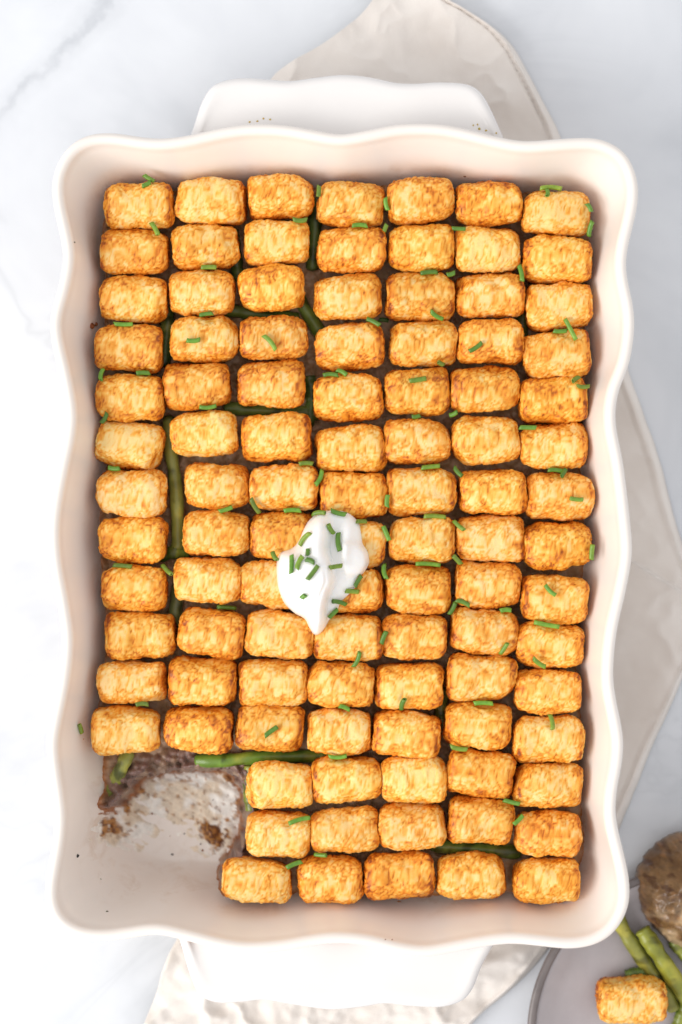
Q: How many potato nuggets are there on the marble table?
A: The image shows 100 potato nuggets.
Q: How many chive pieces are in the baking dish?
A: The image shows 103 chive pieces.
